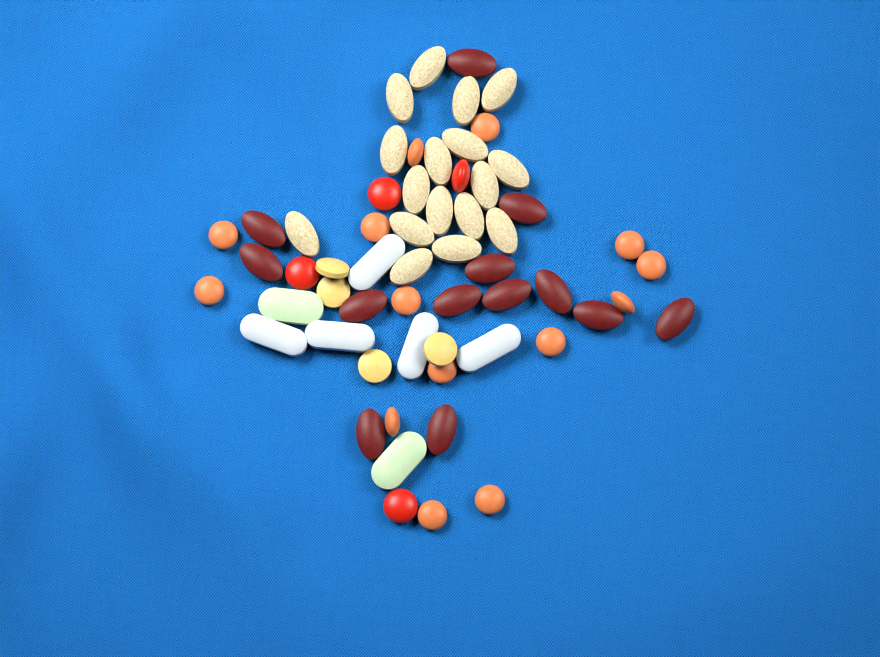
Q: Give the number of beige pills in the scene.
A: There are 17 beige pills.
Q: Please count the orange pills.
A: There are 14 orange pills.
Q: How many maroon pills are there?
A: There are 13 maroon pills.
